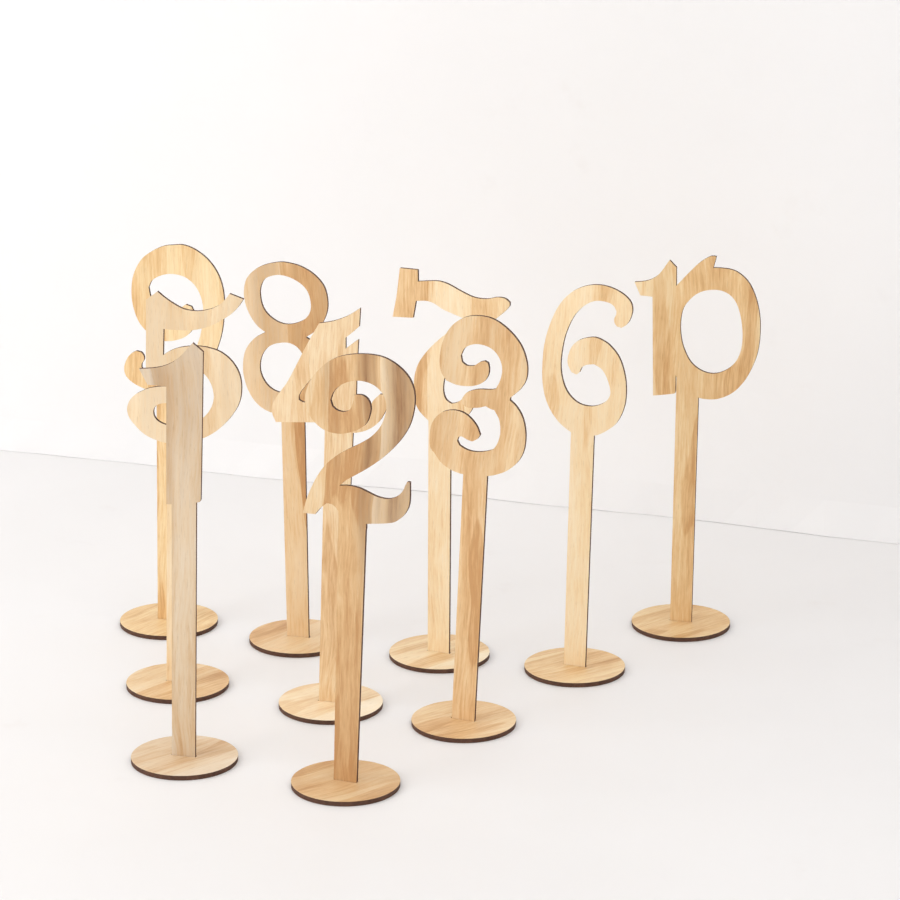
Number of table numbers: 10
